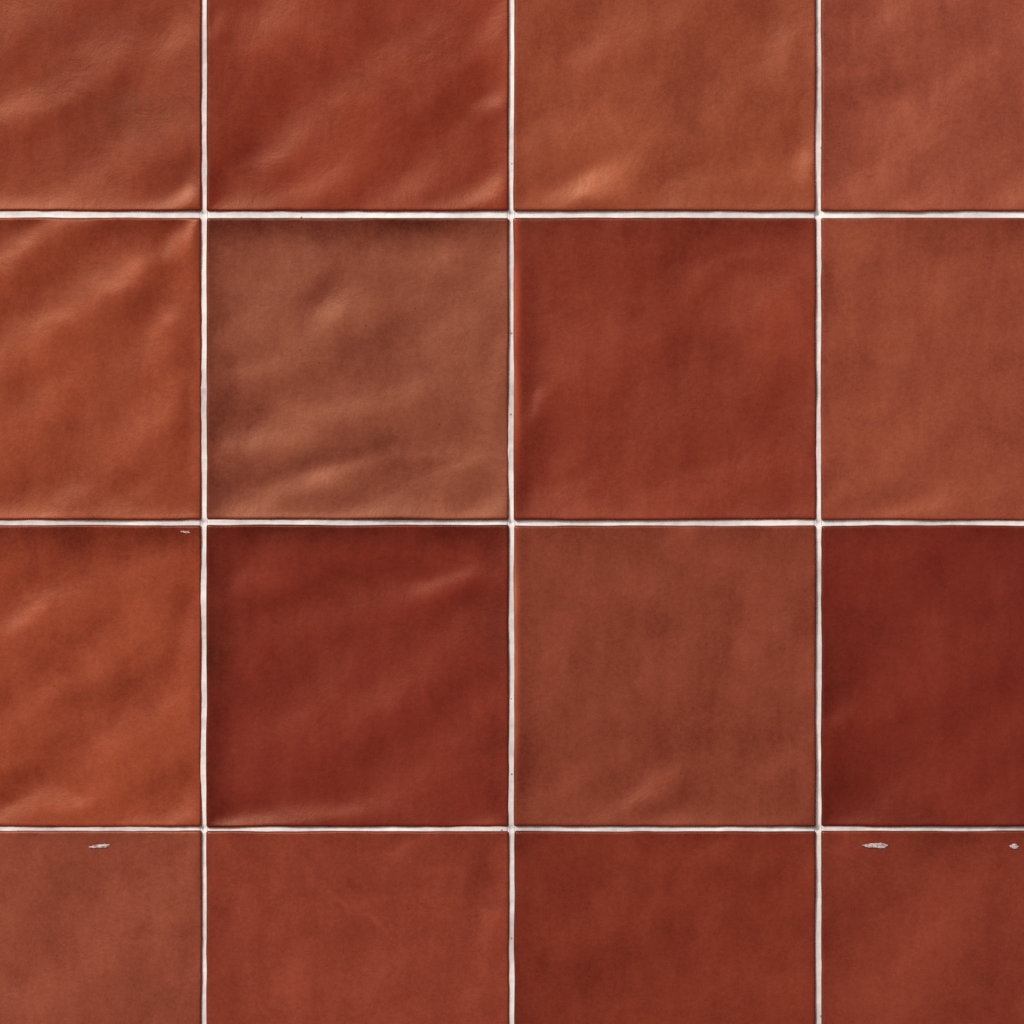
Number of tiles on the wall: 16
